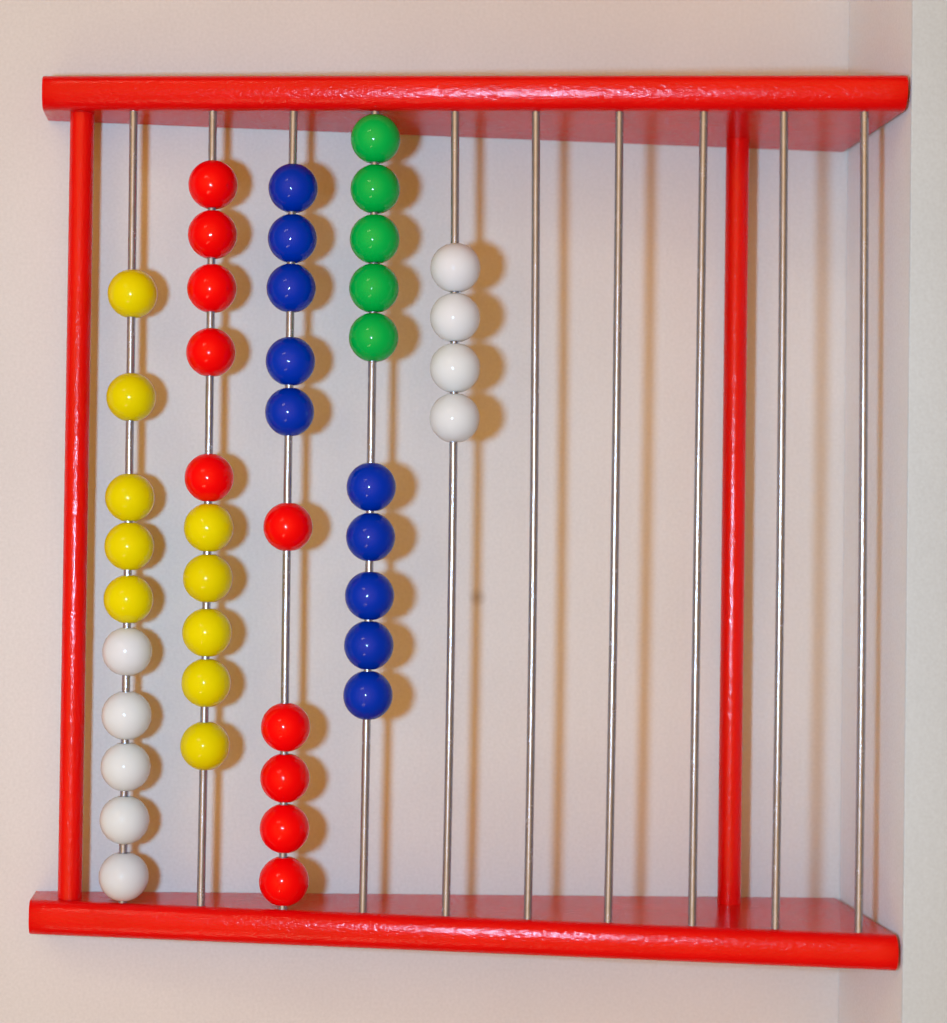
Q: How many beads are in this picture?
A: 44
